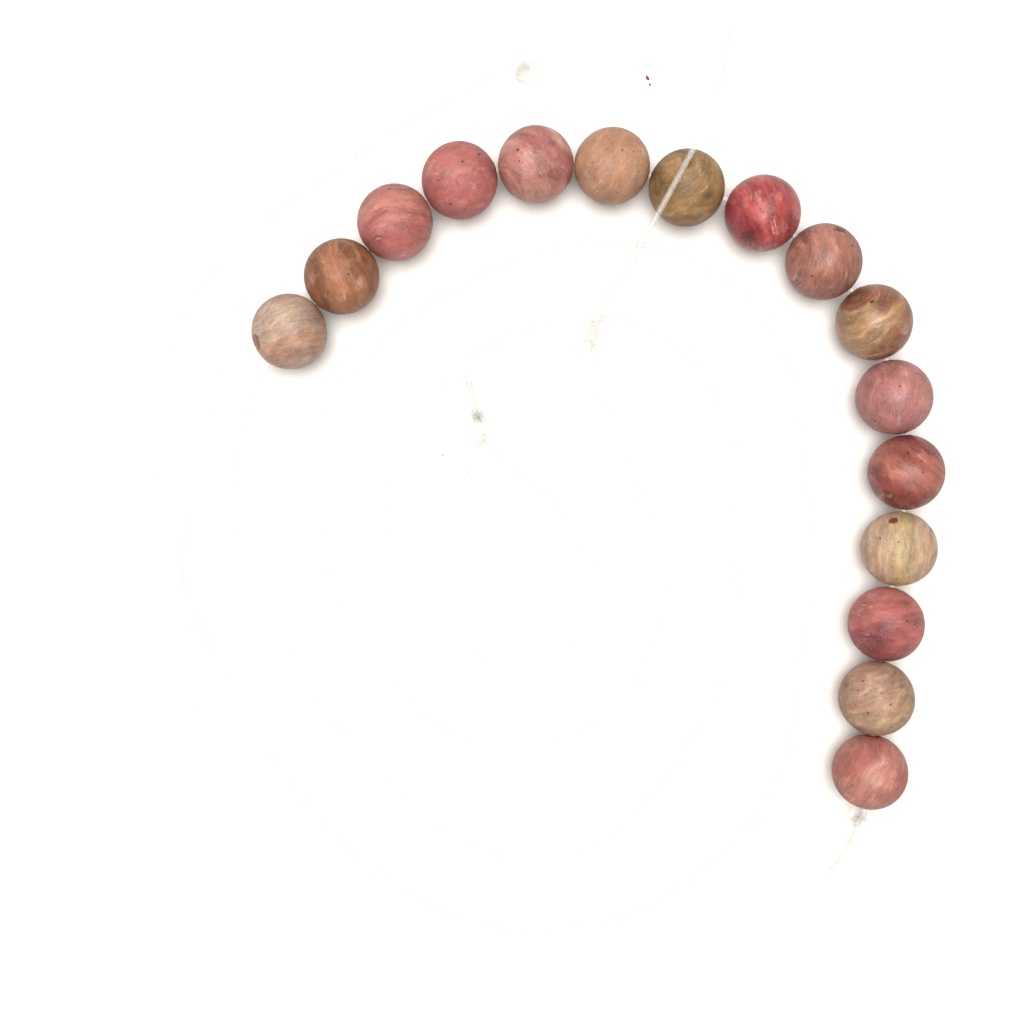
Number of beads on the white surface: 16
